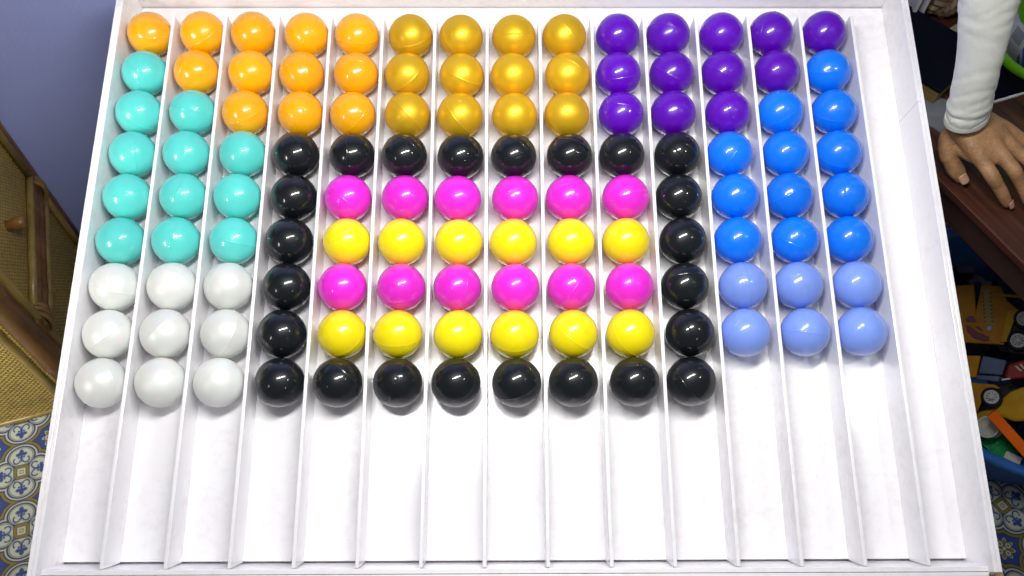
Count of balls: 123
